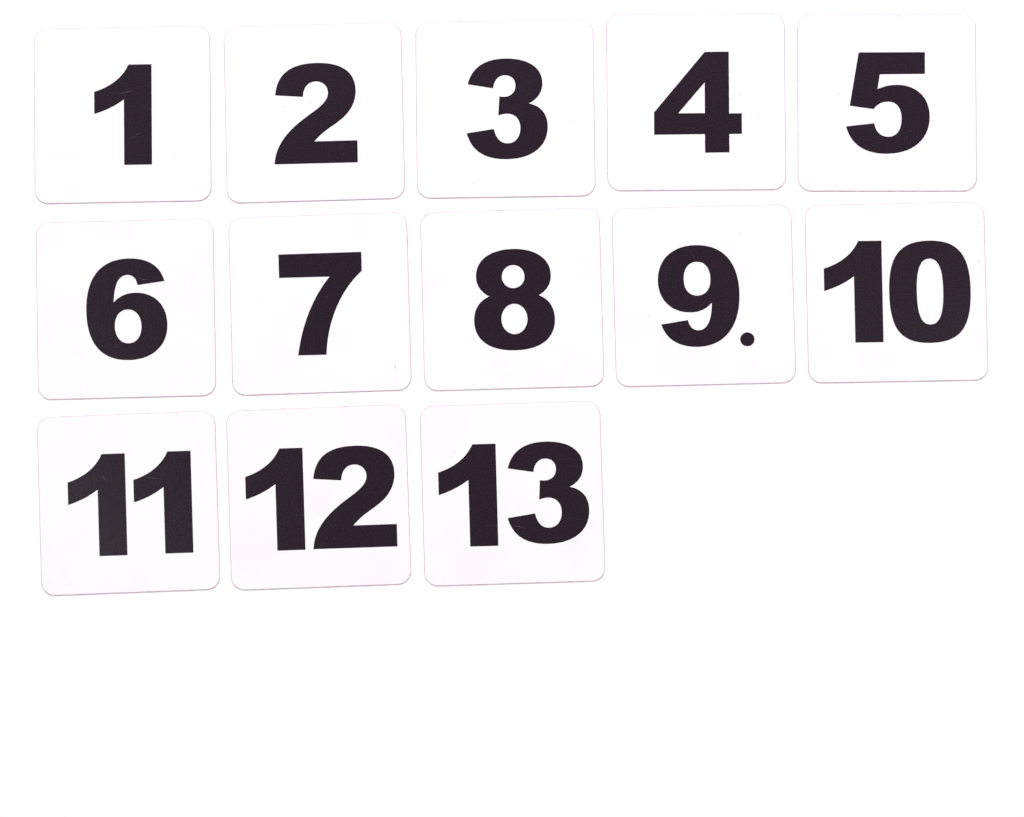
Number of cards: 13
